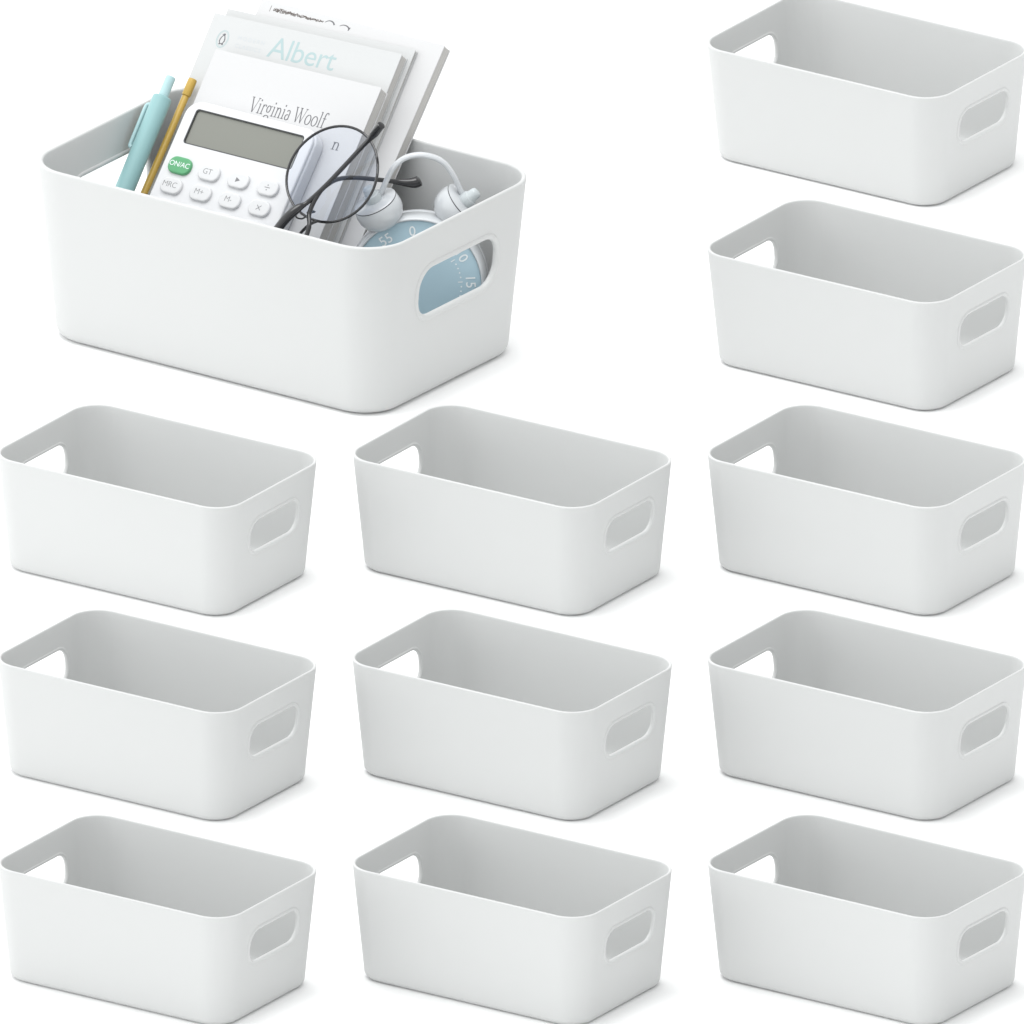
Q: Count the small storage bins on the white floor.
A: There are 11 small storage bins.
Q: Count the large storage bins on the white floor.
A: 1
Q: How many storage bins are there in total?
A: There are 12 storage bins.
